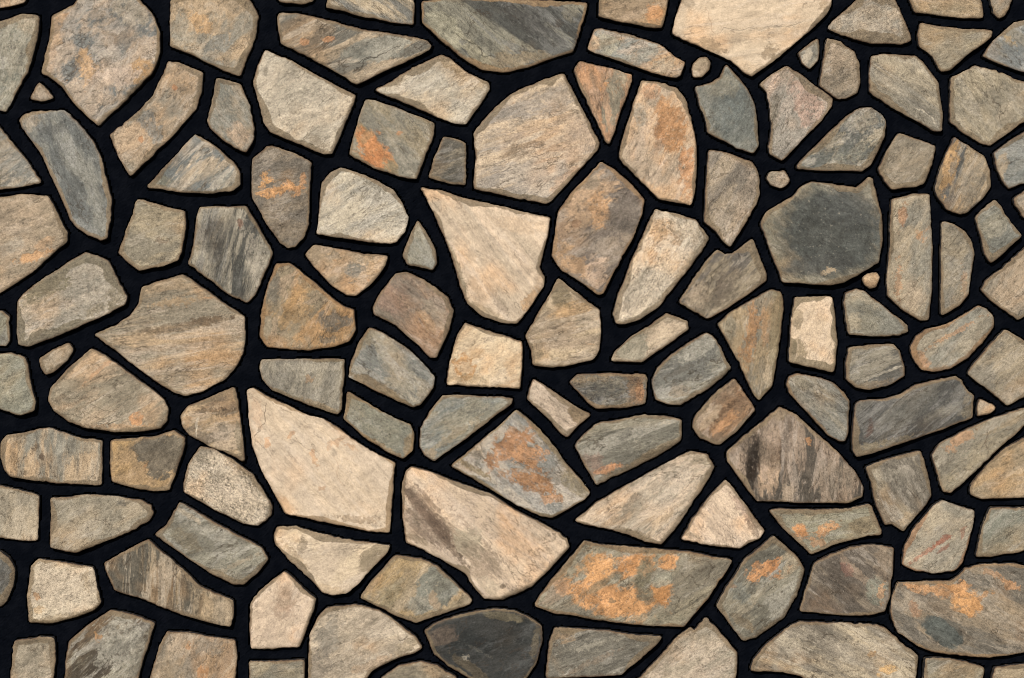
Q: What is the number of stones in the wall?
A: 130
